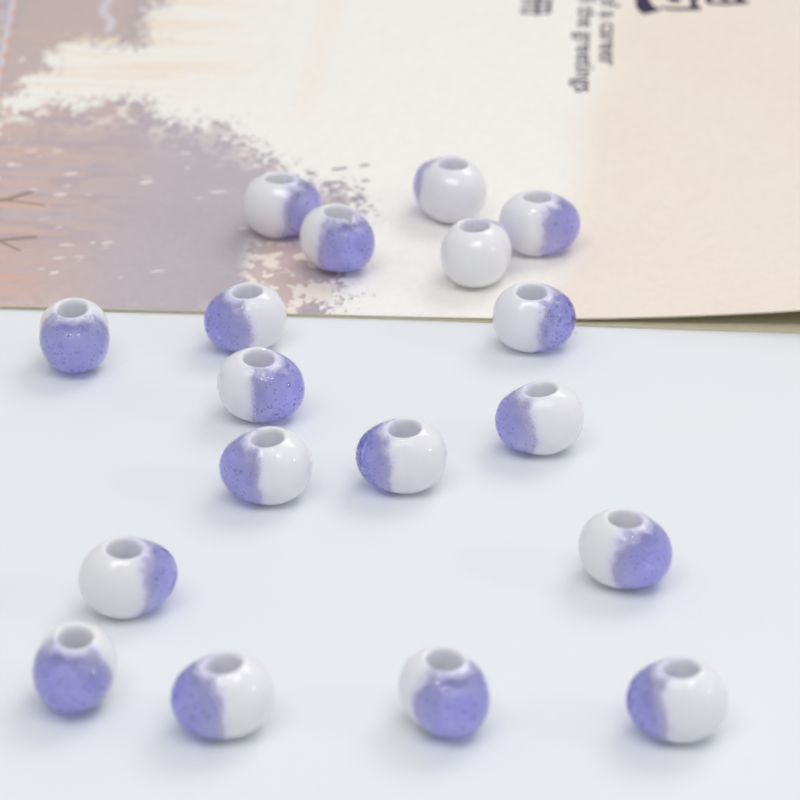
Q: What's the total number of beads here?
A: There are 18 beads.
